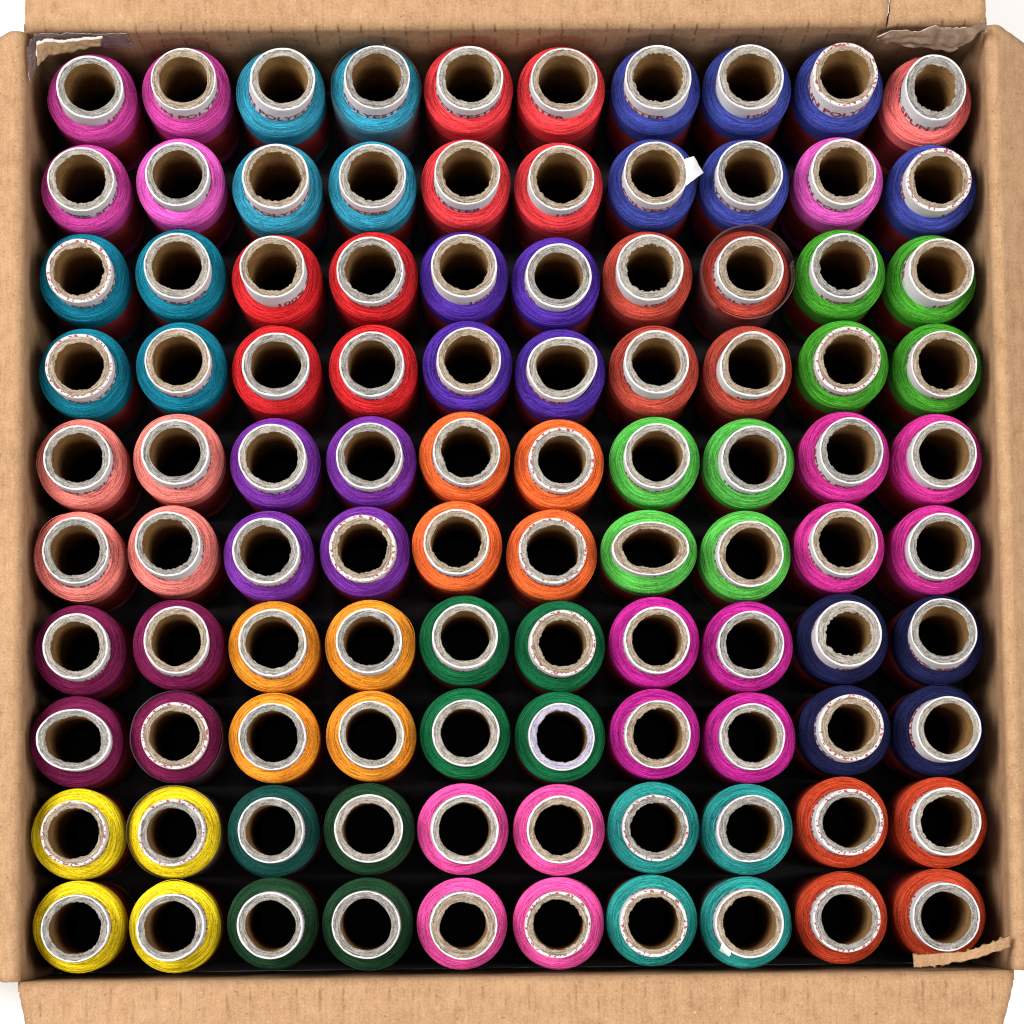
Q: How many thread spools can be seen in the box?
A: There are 100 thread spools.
